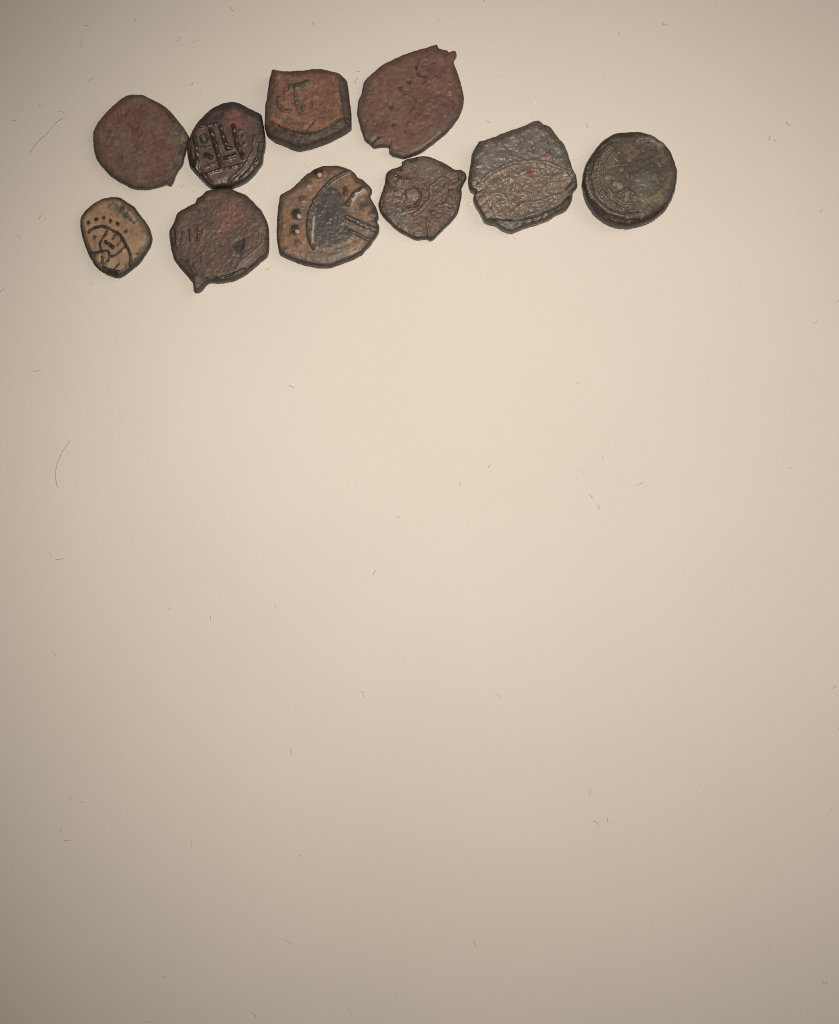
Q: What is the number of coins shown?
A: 10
